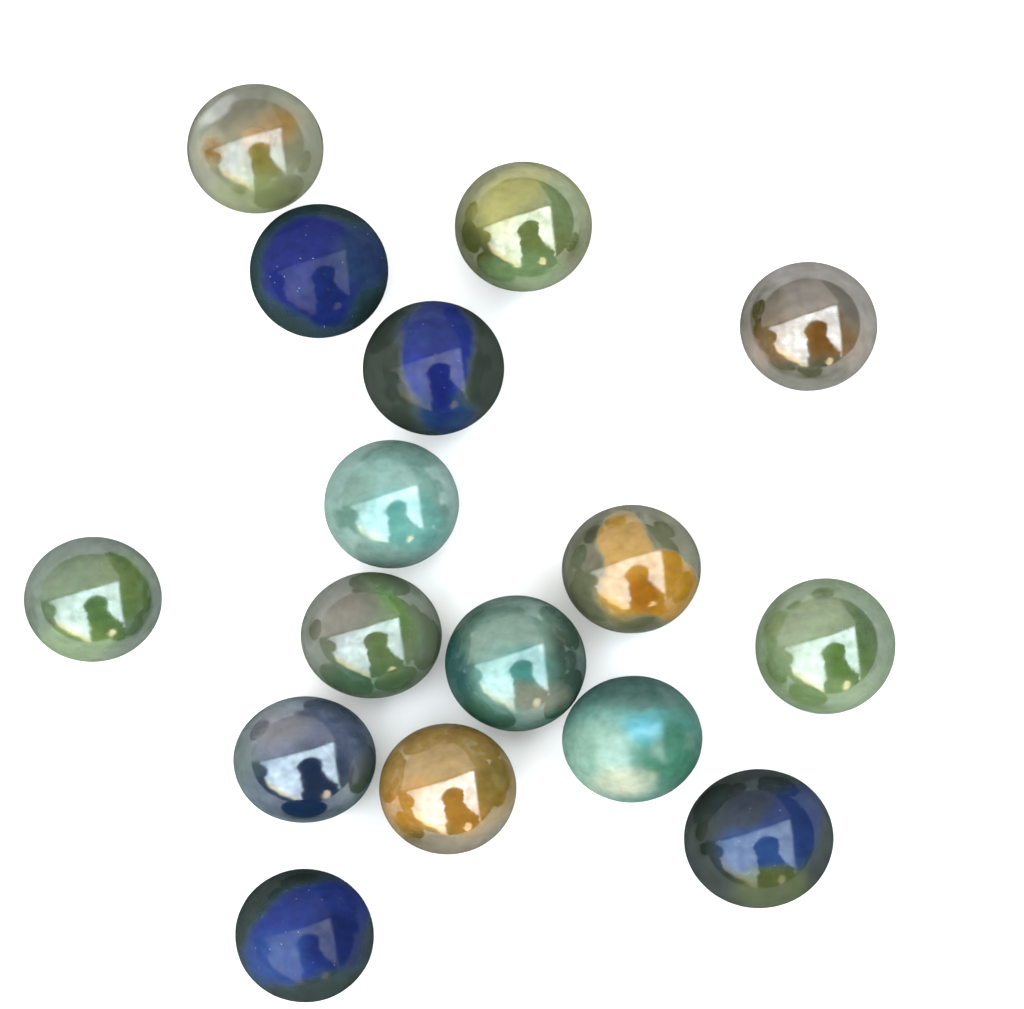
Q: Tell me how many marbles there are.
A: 16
